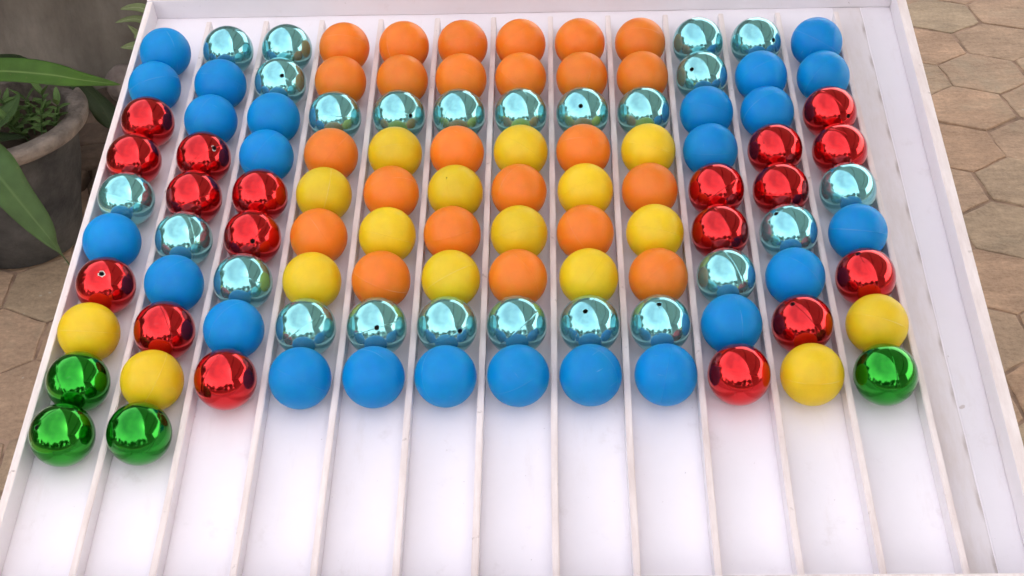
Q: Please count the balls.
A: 110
